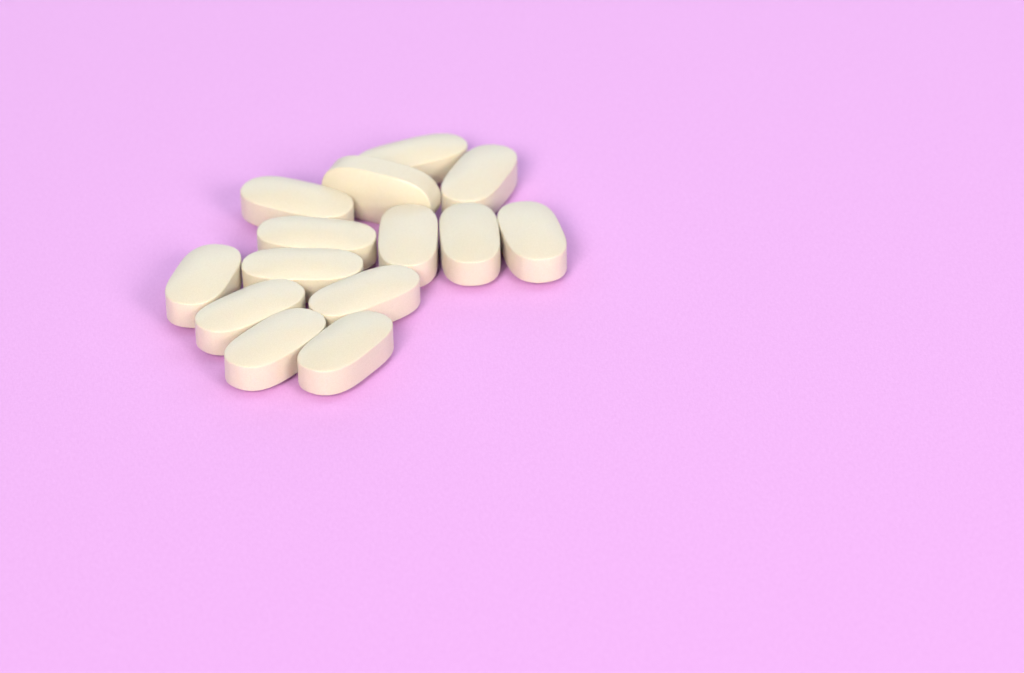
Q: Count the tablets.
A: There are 14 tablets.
